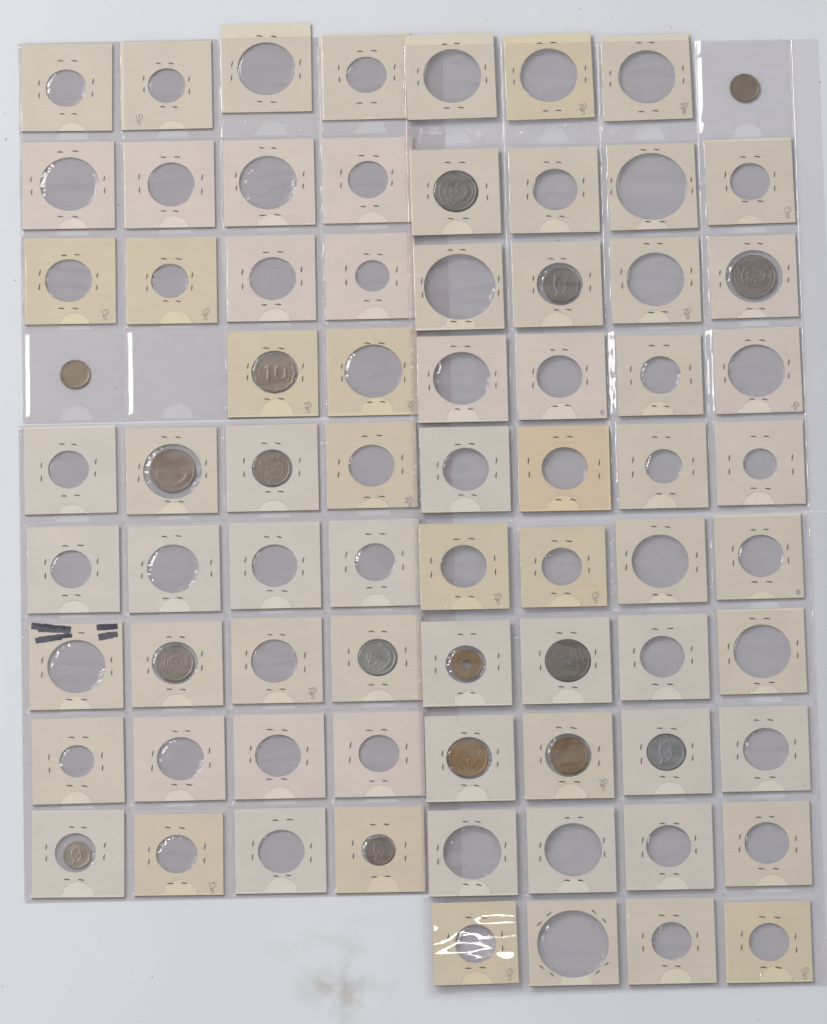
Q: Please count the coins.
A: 17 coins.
